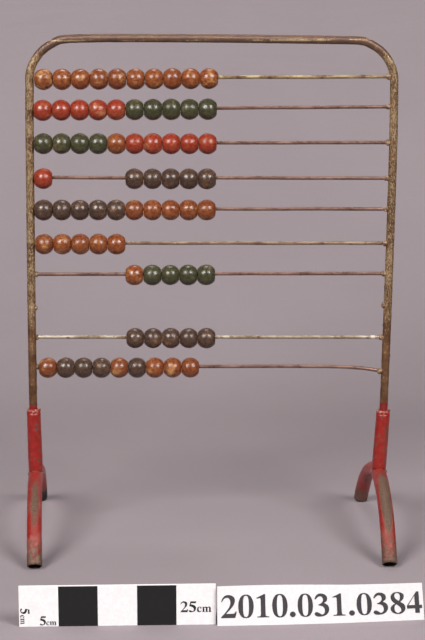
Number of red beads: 11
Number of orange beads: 27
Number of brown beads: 19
